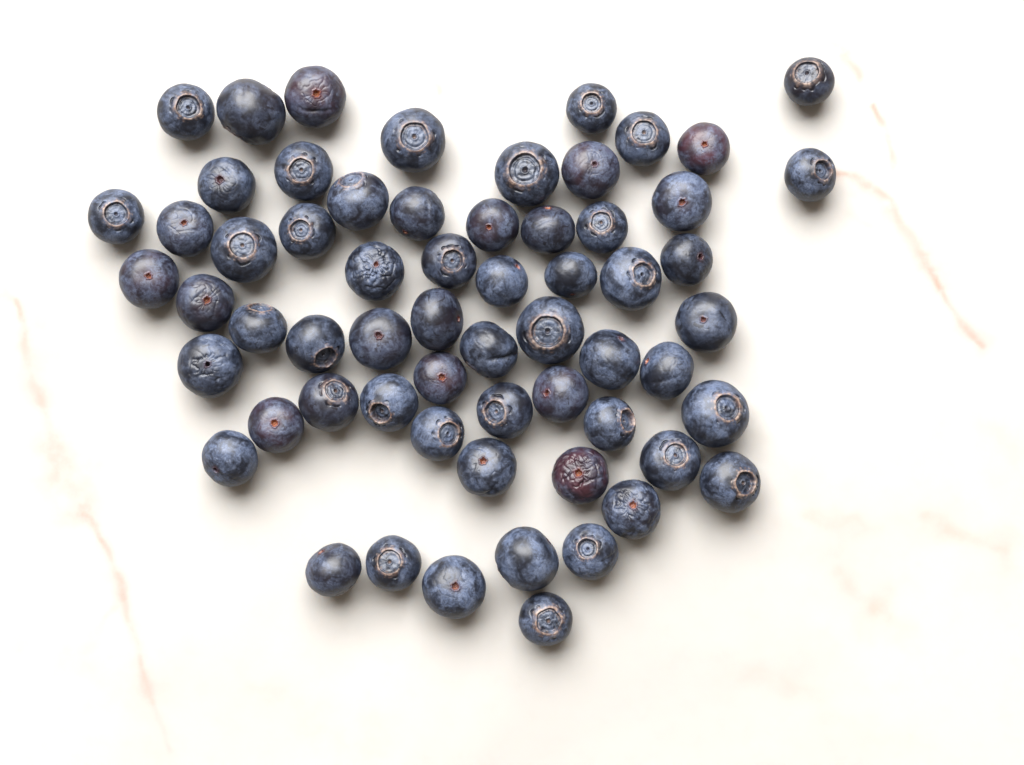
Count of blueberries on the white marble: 62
